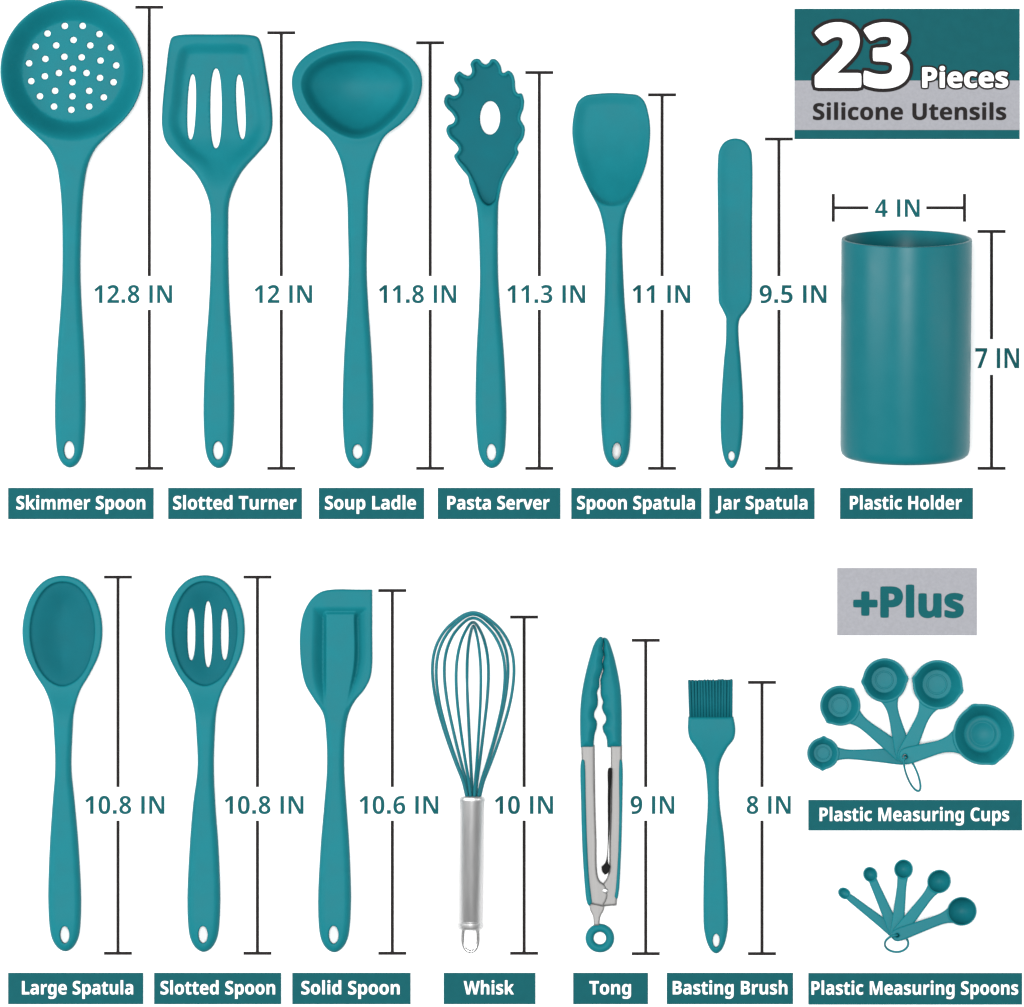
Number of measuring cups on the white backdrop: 5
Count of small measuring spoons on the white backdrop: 5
